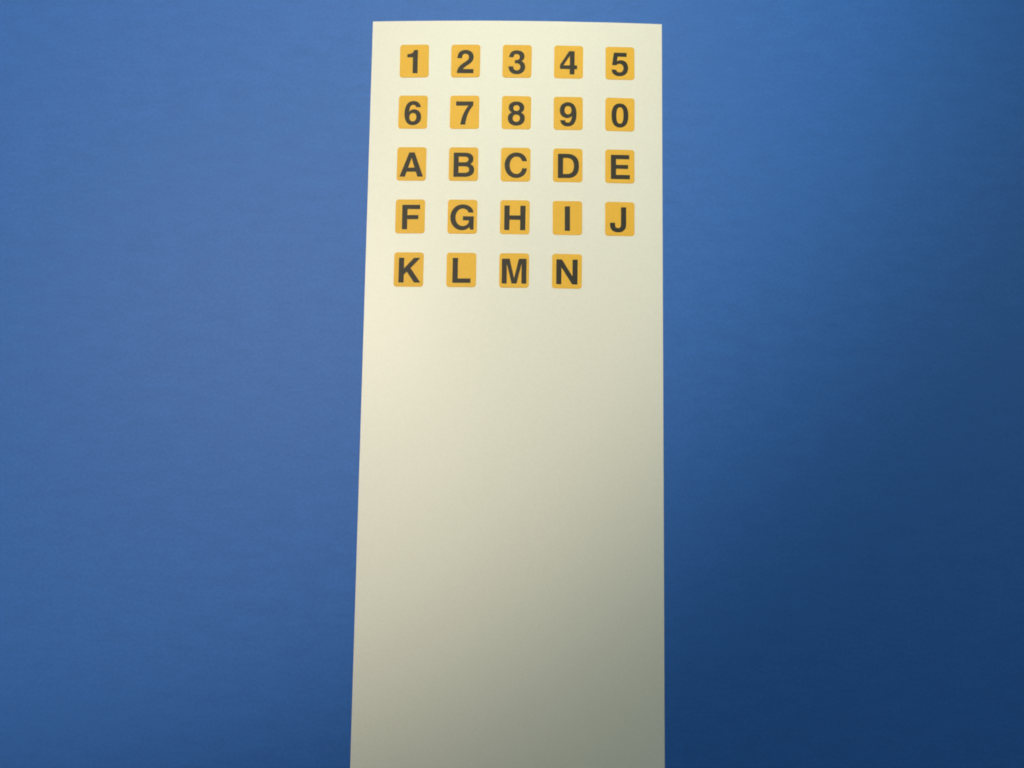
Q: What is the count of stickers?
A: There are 24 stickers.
